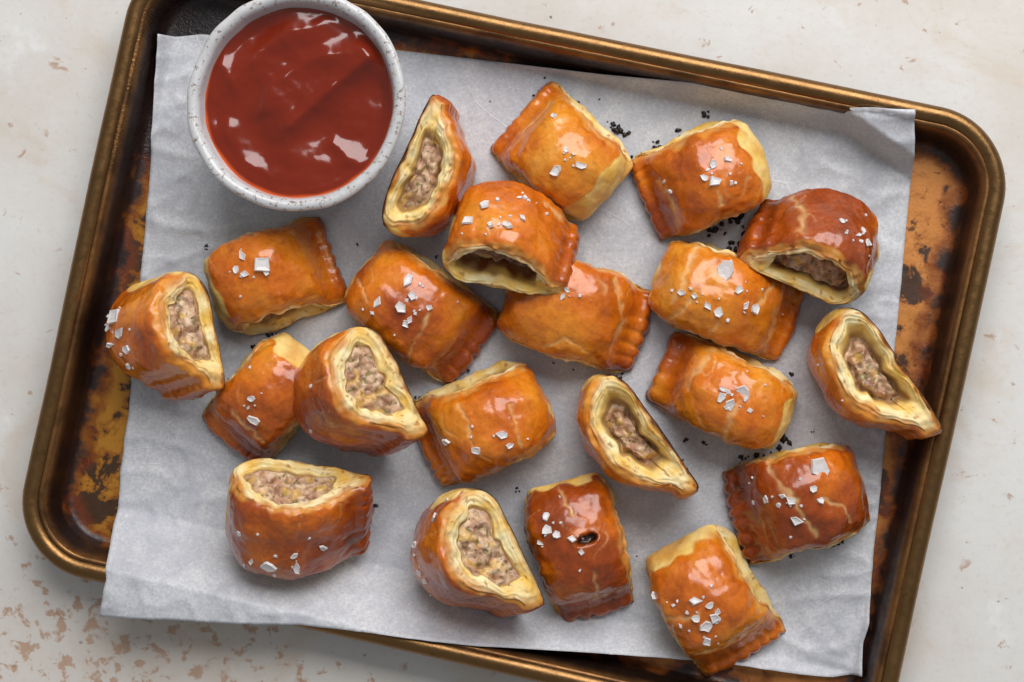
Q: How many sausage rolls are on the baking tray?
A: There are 21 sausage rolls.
